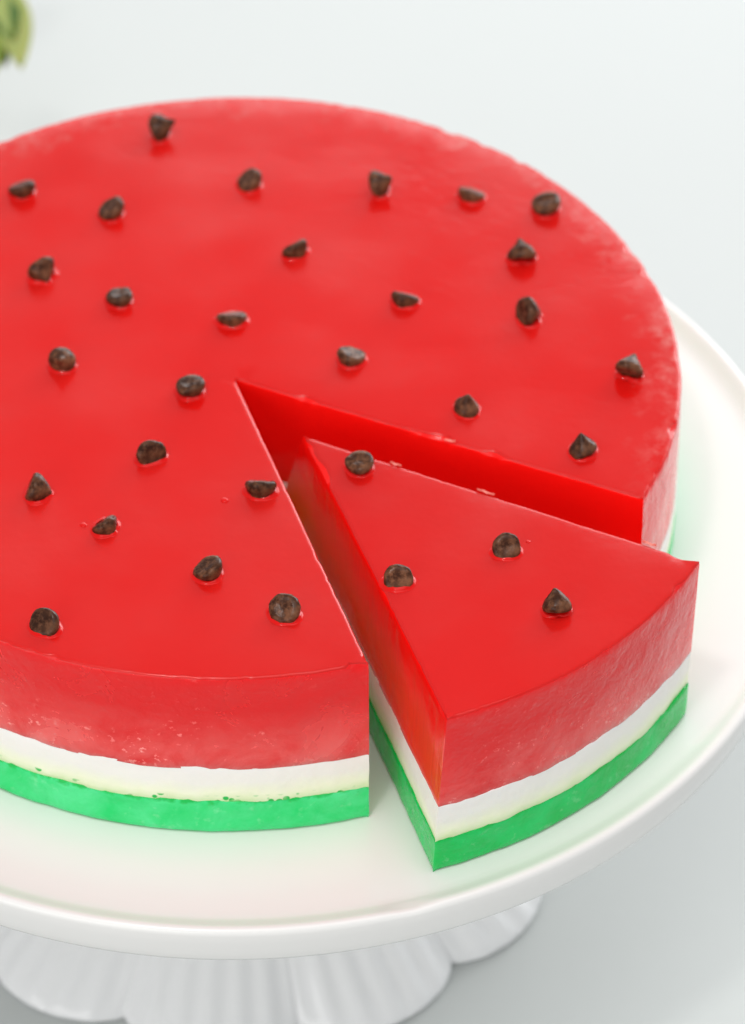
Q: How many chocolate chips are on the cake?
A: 31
